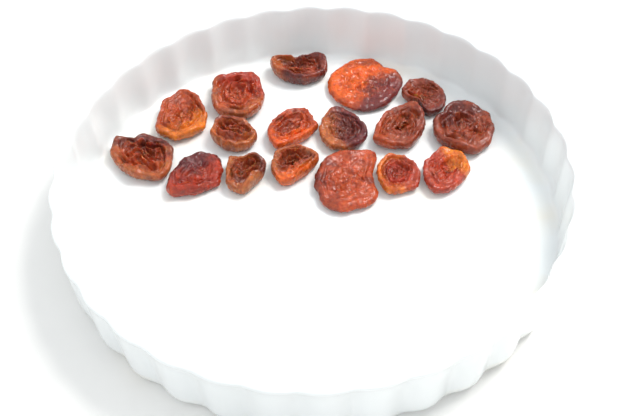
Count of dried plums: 17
